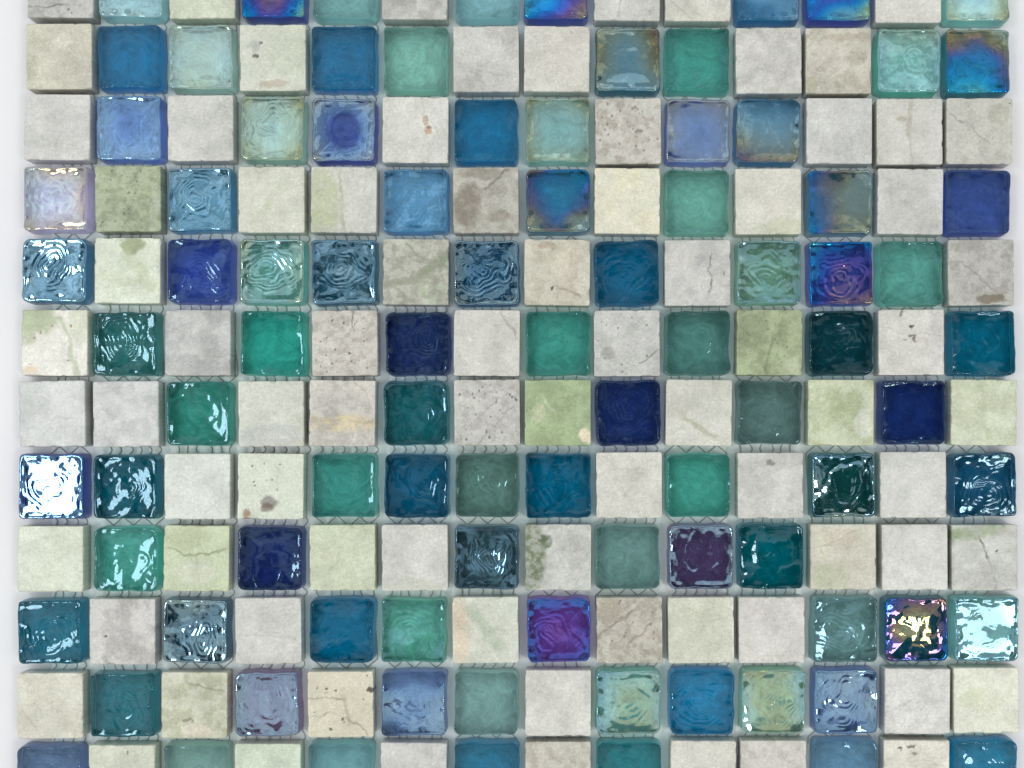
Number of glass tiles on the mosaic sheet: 89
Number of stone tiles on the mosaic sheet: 79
